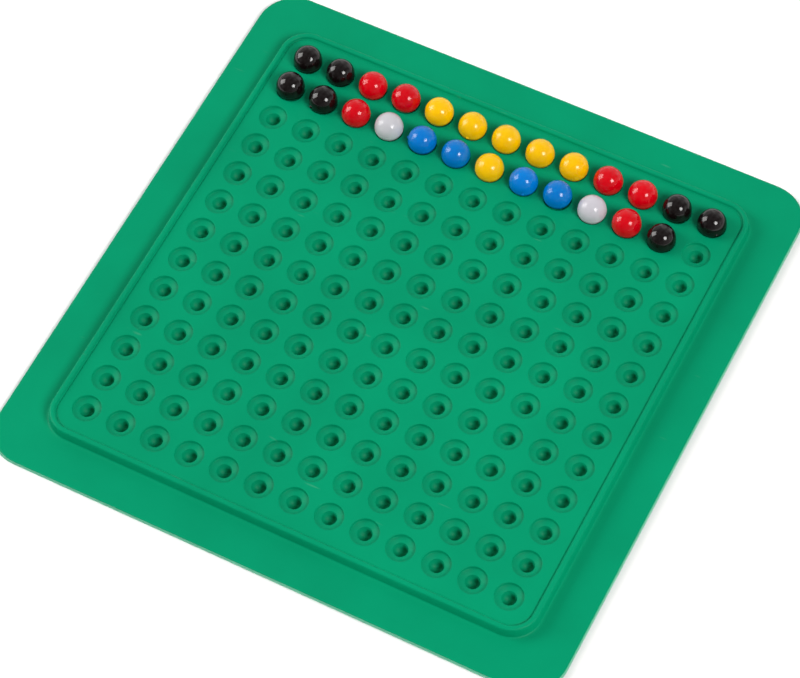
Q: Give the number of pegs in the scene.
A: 25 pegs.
